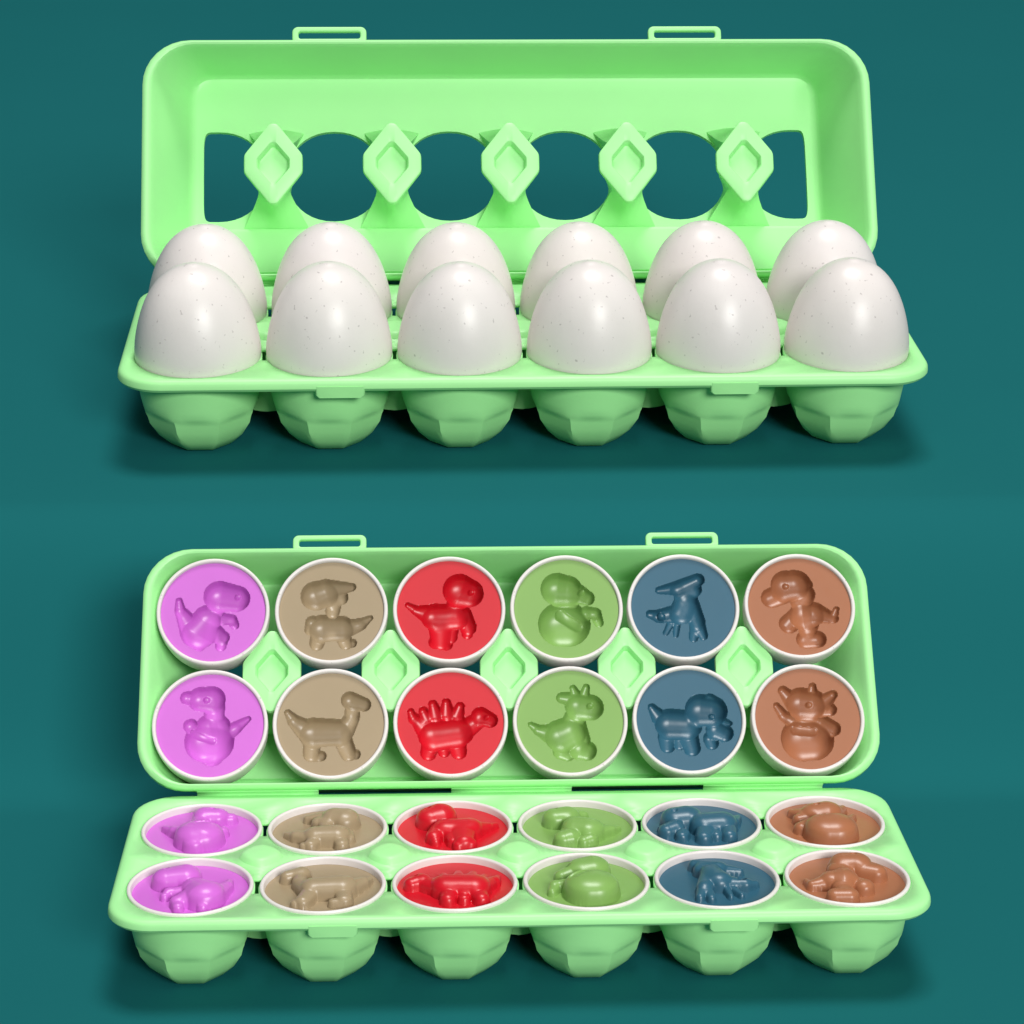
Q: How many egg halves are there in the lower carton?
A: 24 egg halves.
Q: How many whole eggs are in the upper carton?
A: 12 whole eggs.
